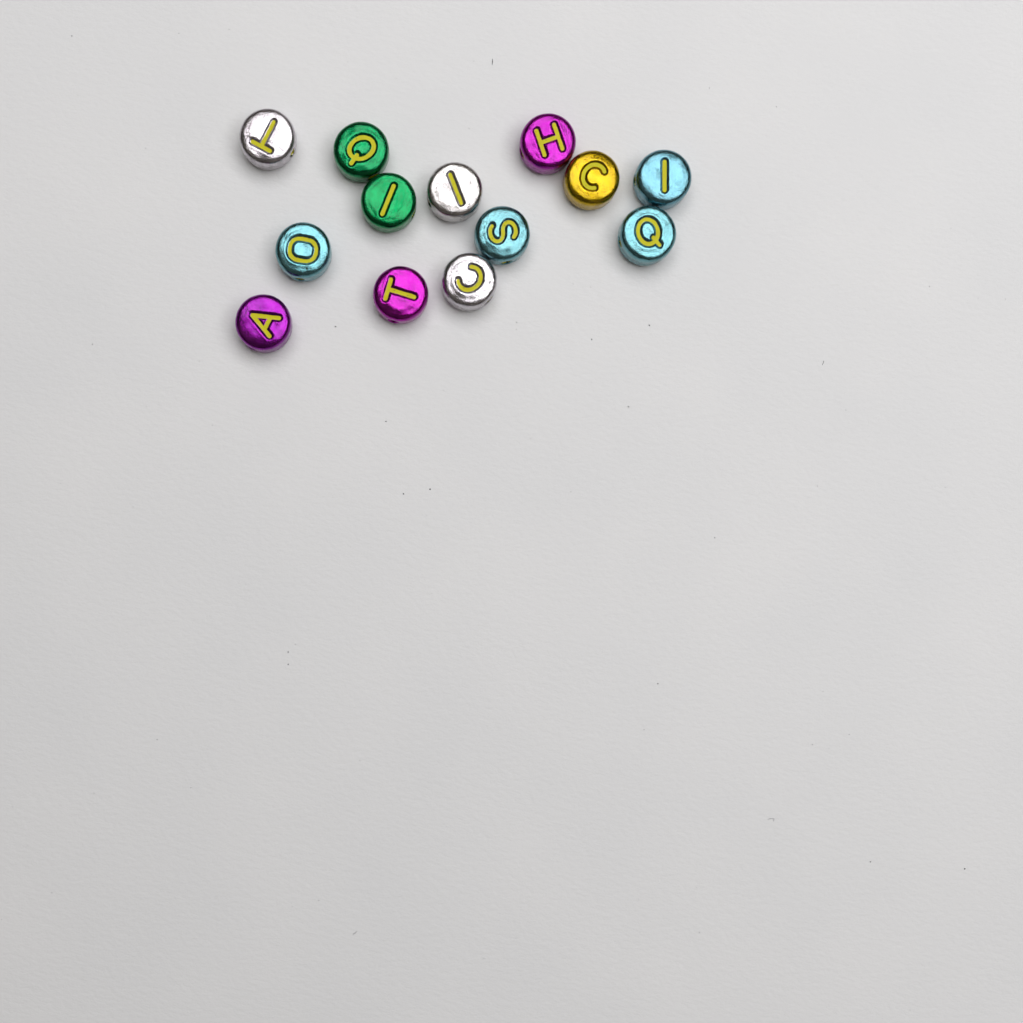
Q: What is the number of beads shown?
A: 13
